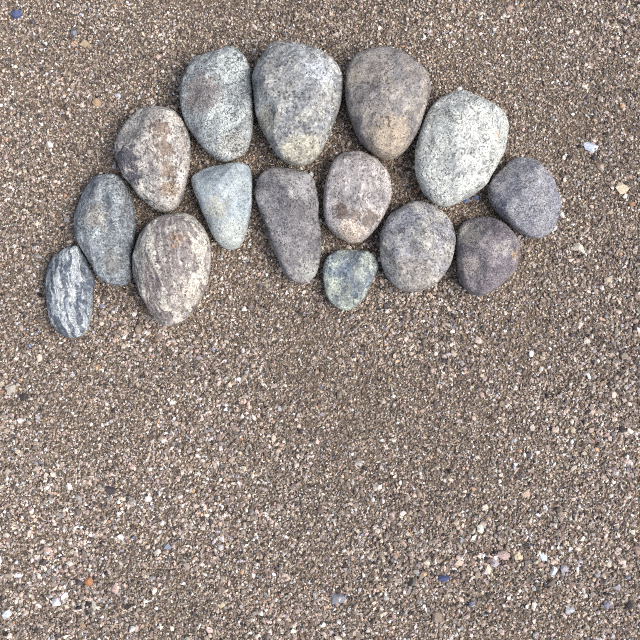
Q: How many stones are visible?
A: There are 15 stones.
